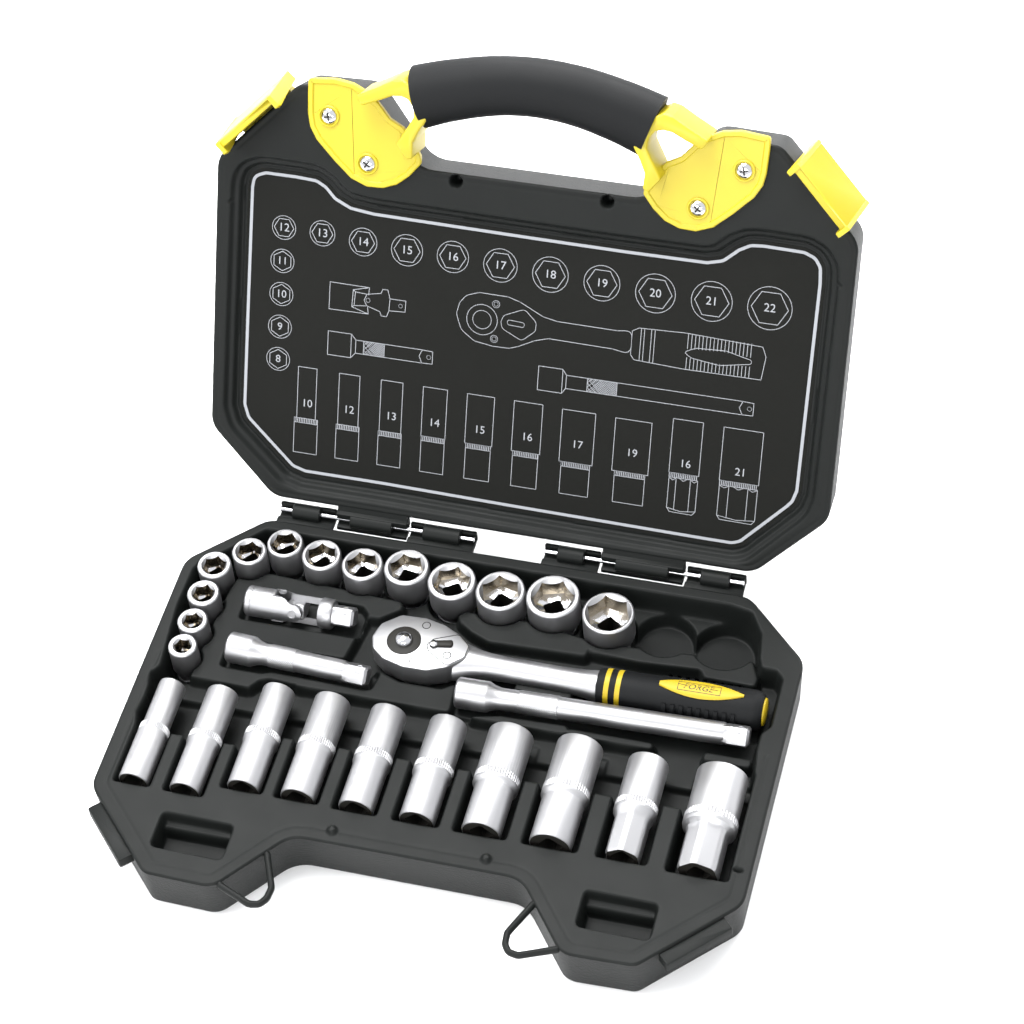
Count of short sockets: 13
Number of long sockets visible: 10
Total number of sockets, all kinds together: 23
